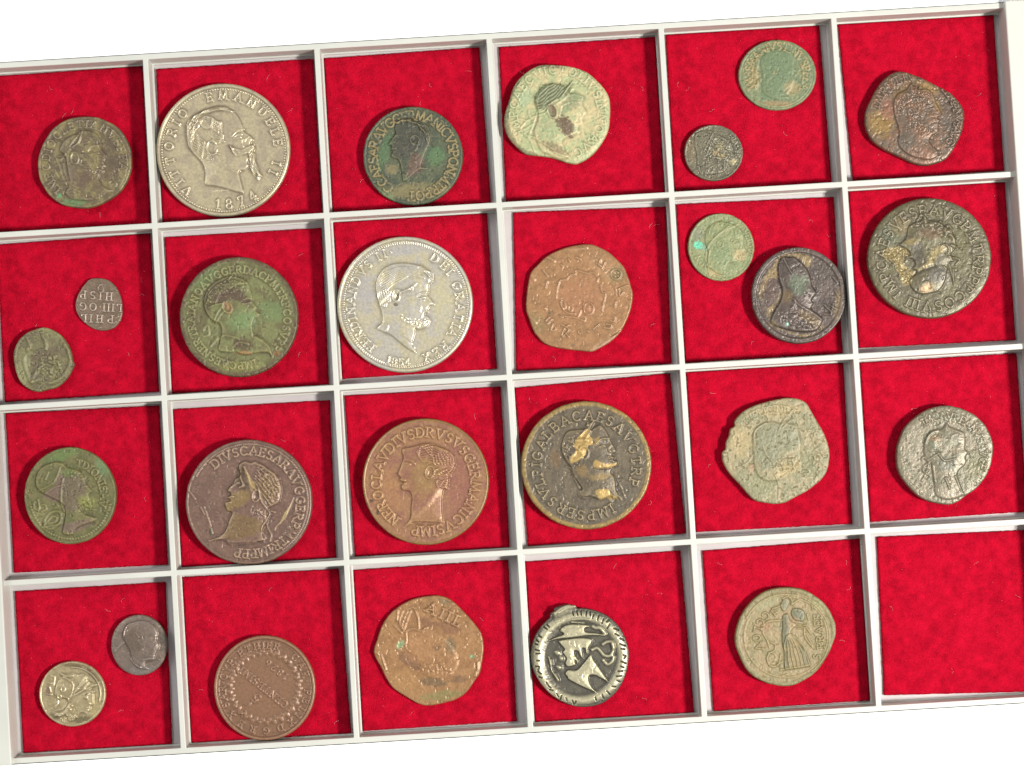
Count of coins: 27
